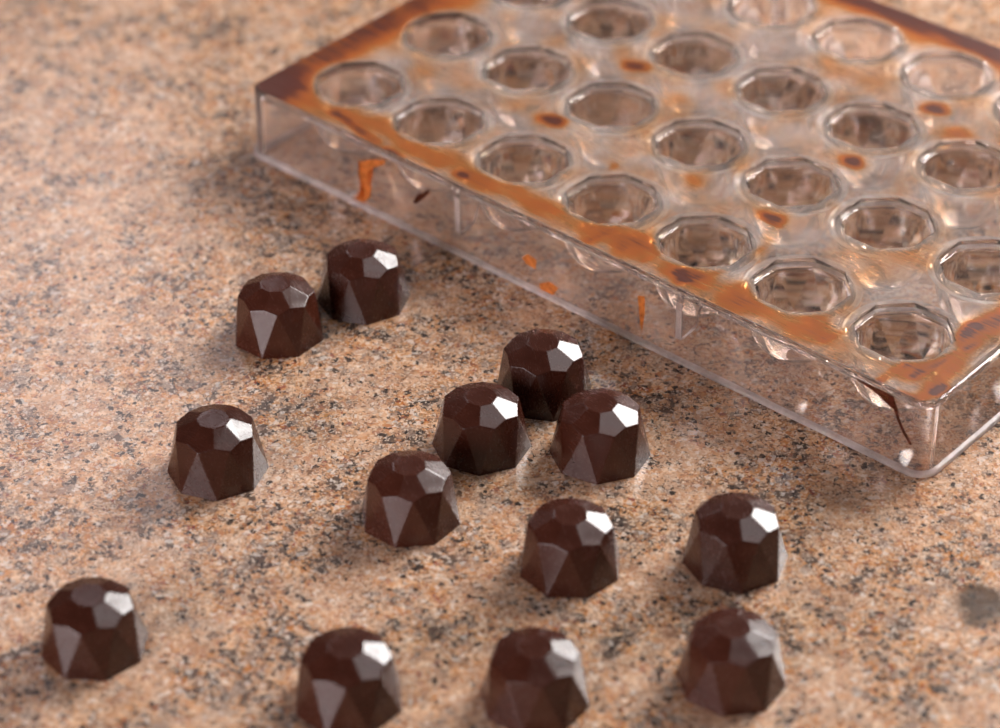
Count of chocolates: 13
